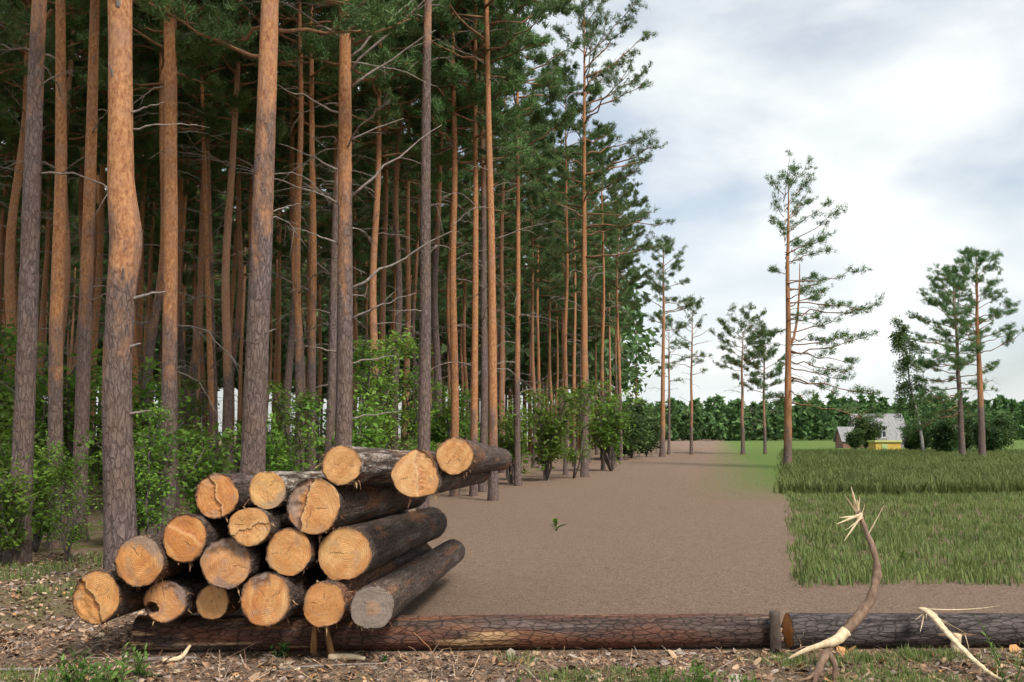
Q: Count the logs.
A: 20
